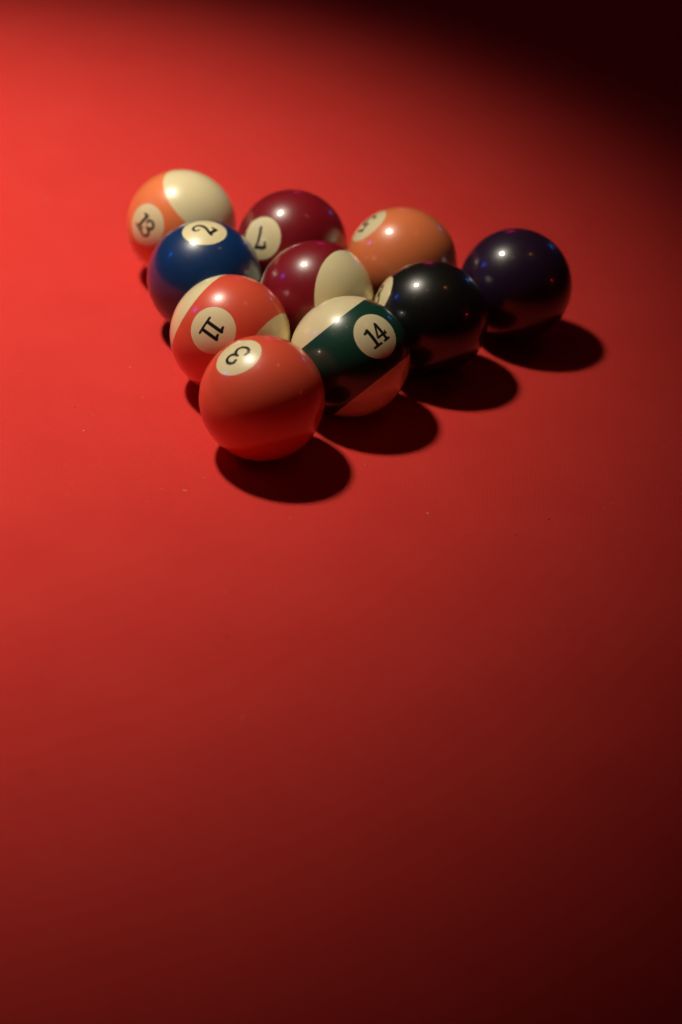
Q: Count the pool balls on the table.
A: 10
